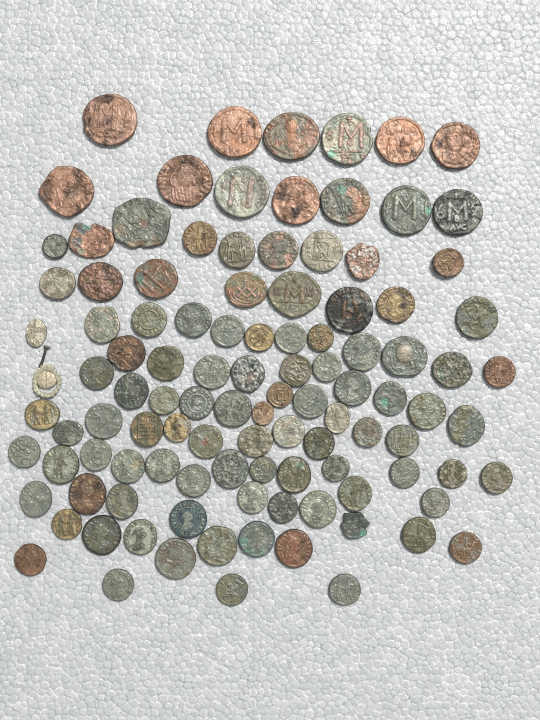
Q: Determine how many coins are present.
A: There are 108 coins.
